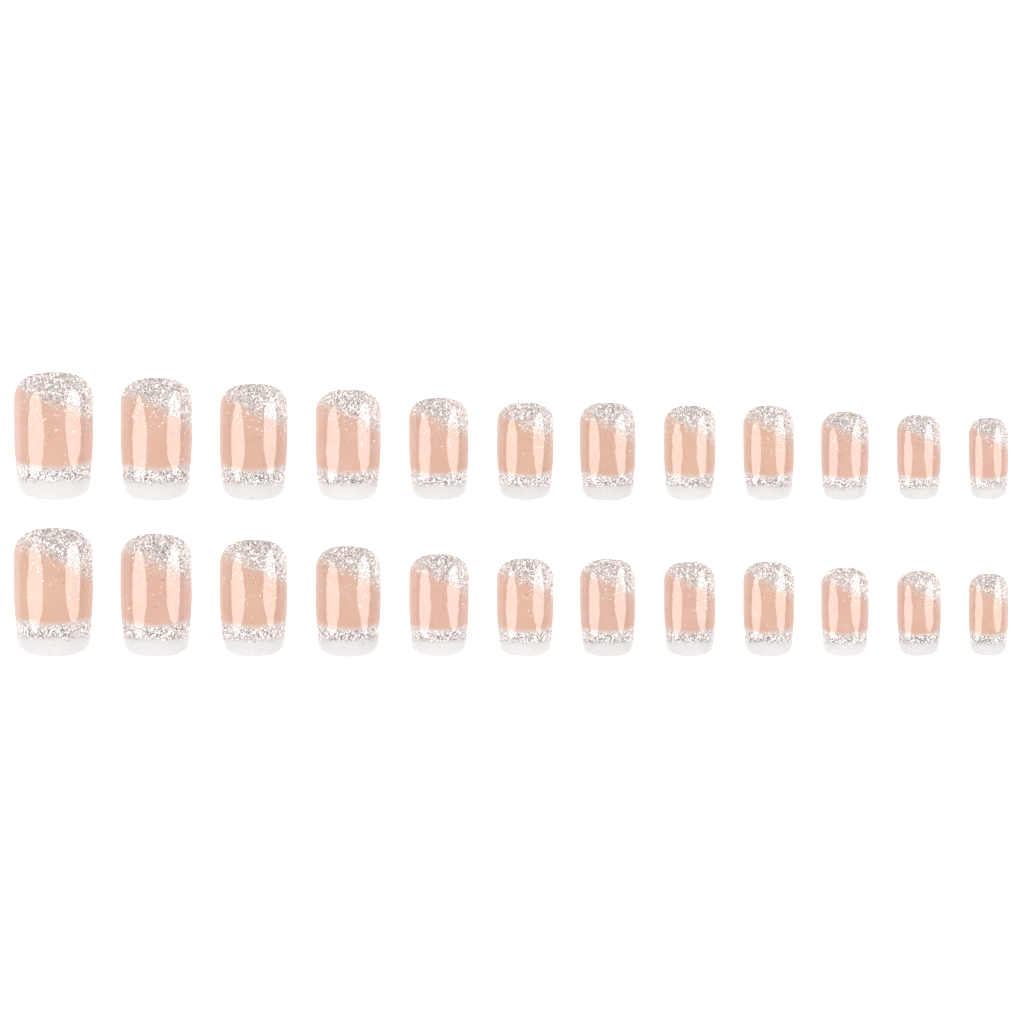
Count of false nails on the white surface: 24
